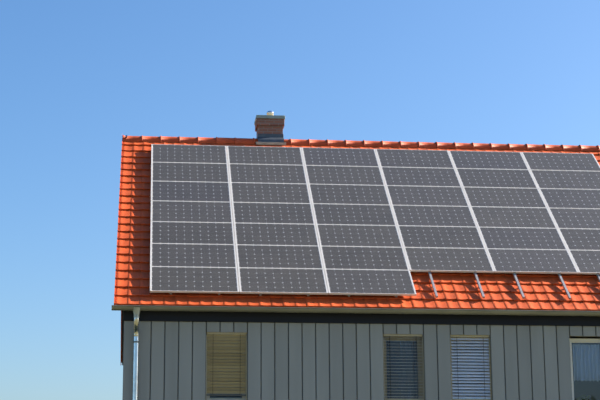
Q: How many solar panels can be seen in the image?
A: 39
